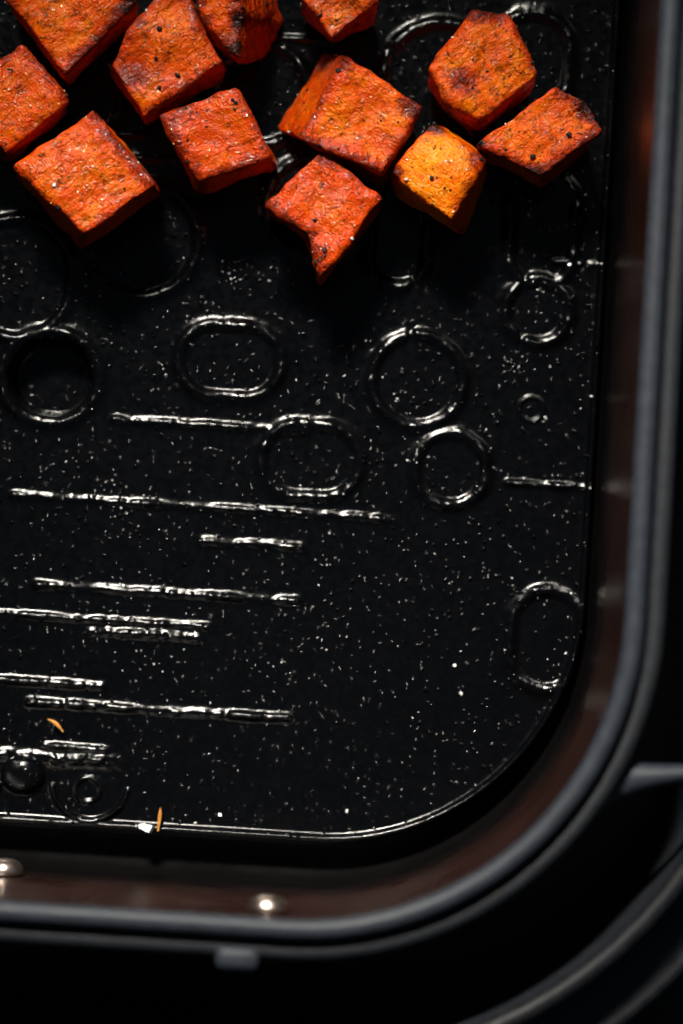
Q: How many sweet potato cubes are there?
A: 12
